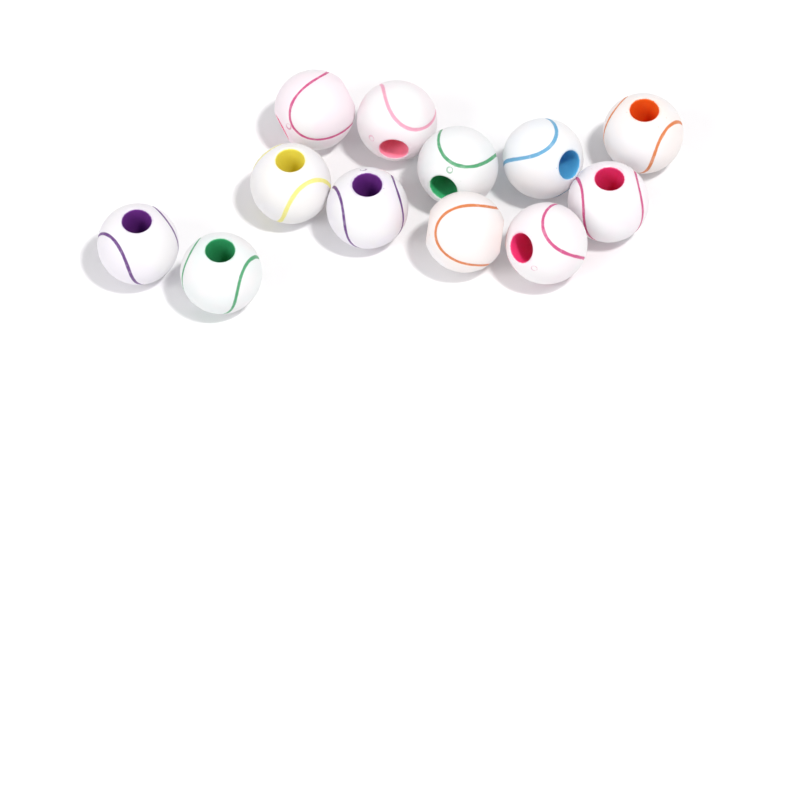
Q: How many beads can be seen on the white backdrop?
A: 12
